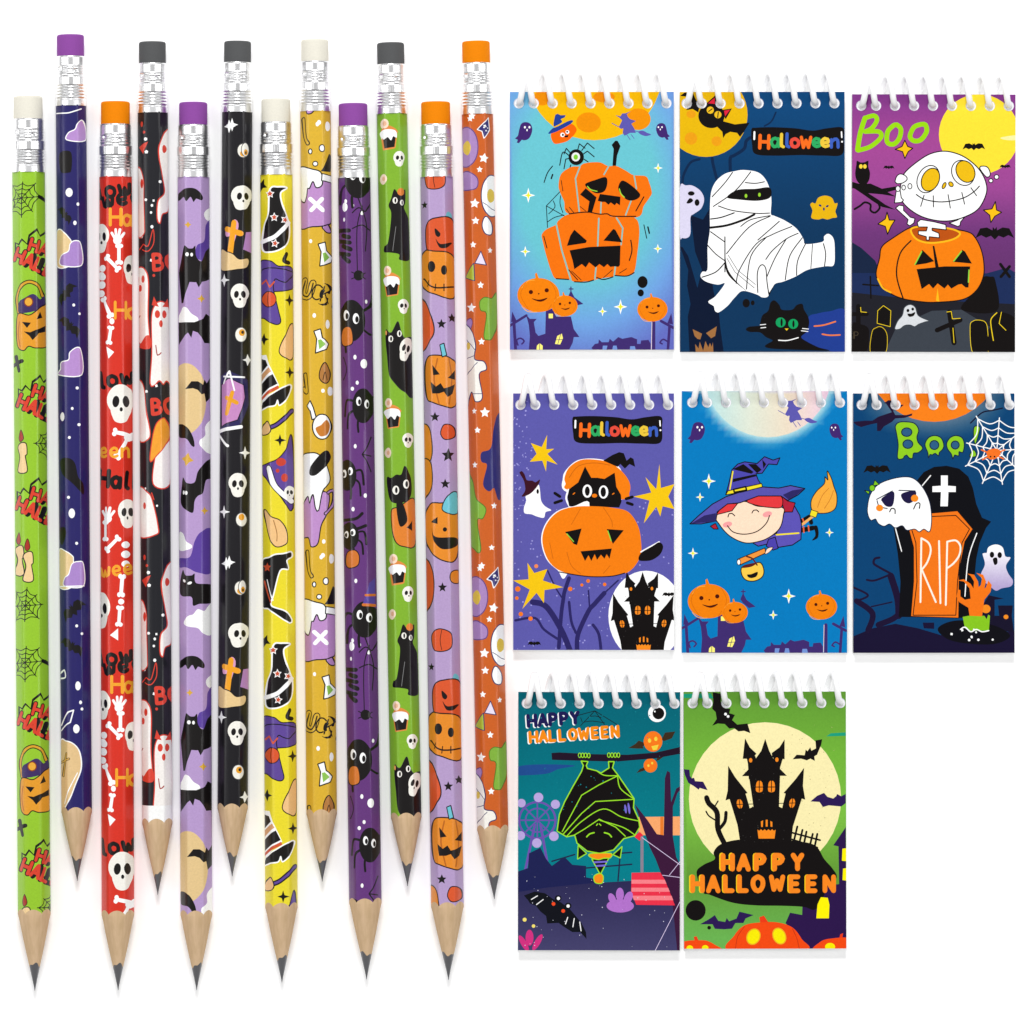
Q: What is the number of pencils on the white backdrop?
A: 12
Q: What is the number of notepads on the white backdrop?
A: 8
